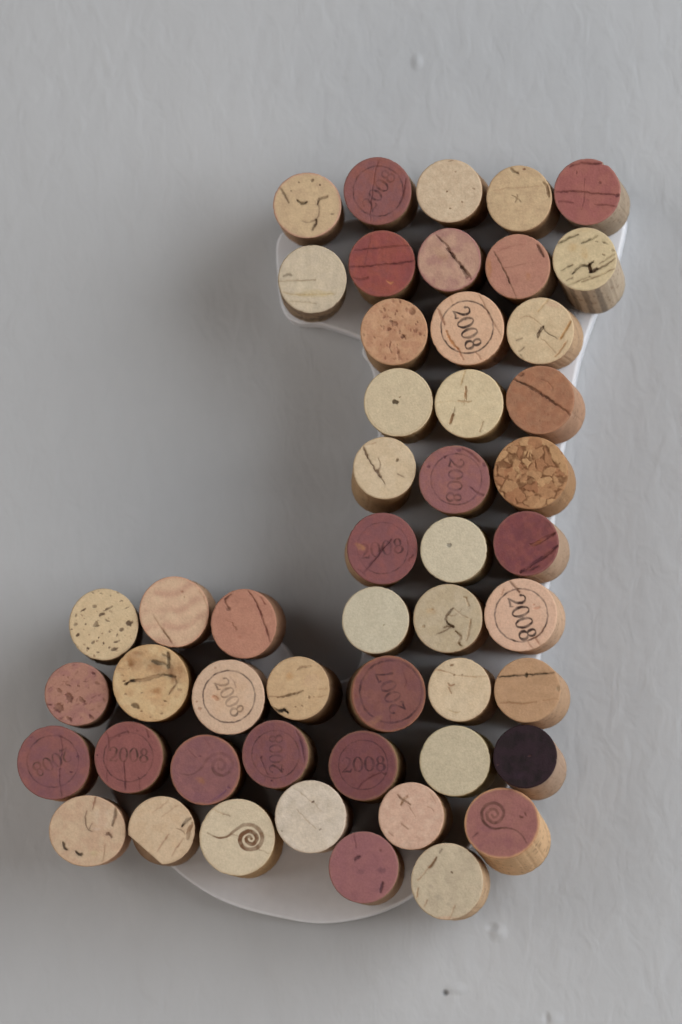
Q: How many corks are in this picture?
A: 50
